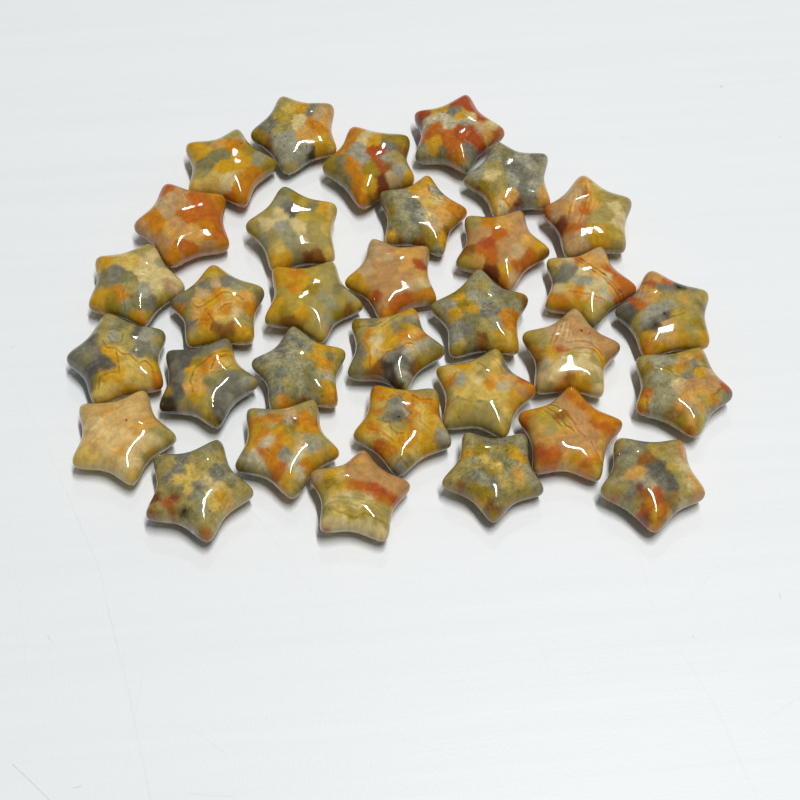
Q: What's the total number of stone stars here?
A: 32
